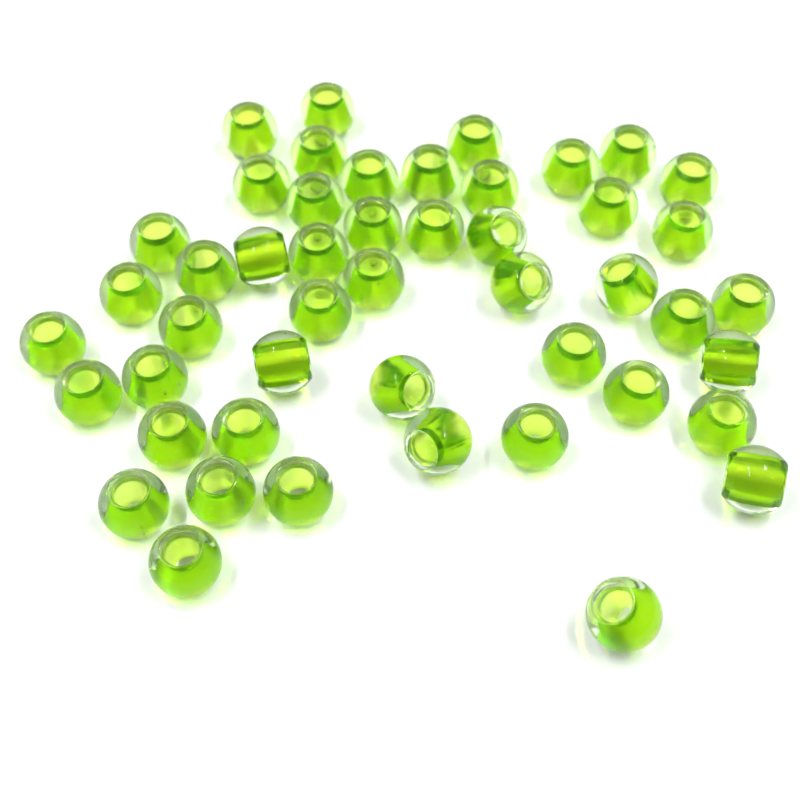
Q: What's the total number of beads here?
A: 48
